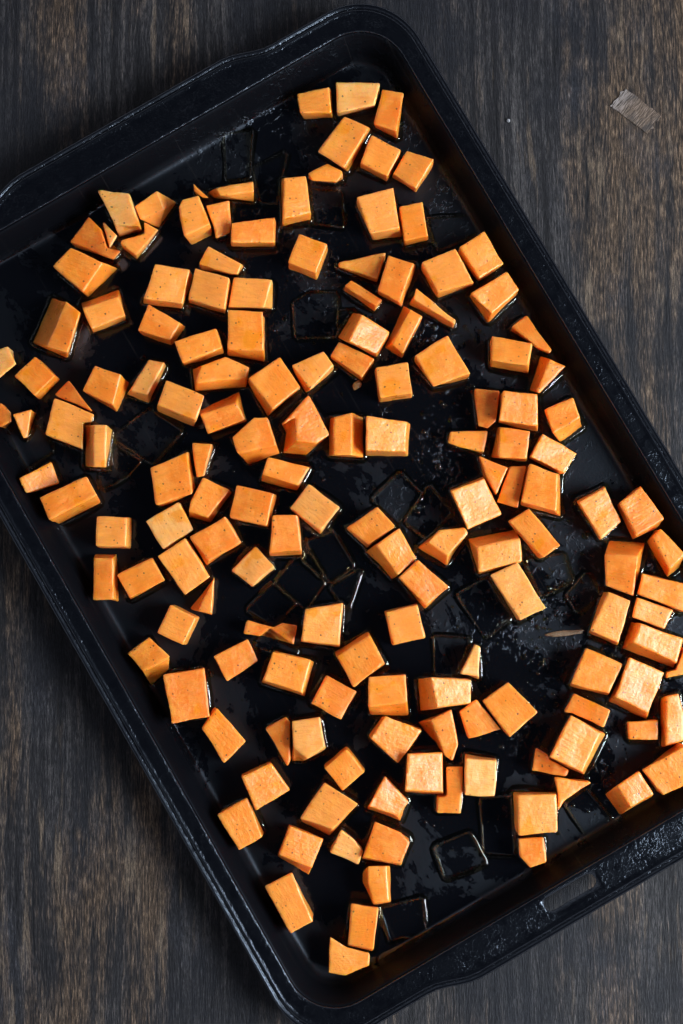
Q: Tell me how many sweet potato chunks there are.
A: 154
